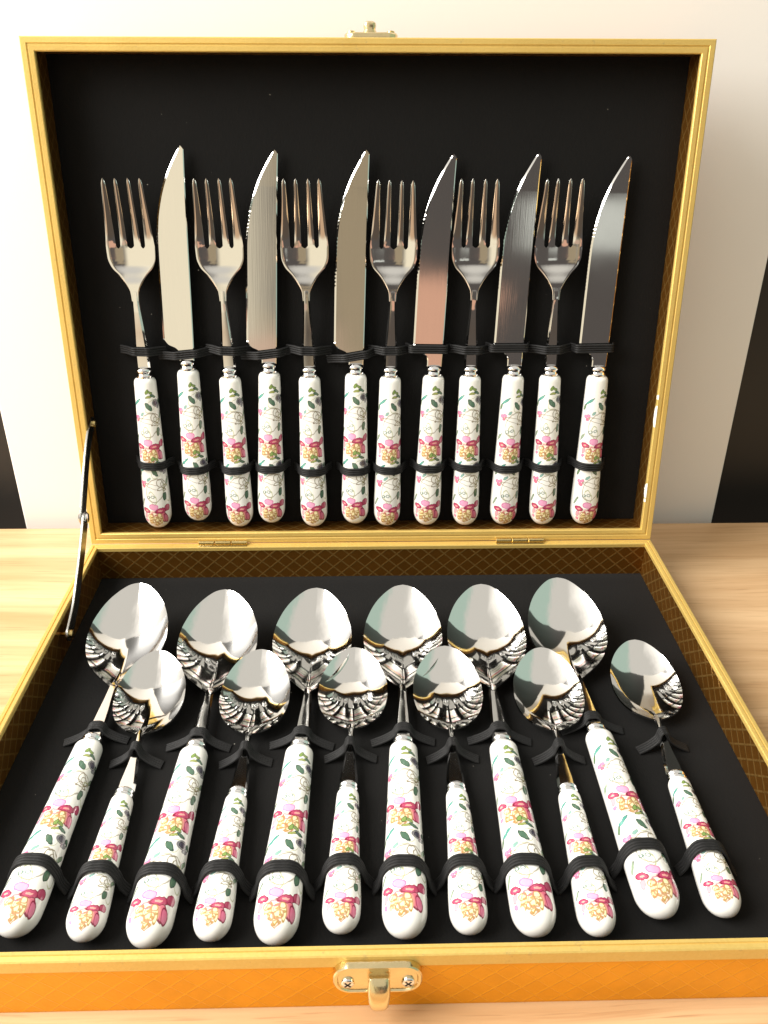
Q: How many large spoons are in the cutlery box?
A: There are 6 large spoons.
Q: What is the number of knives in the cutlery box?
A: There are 6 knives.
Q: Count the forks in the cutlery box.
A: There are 6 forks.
